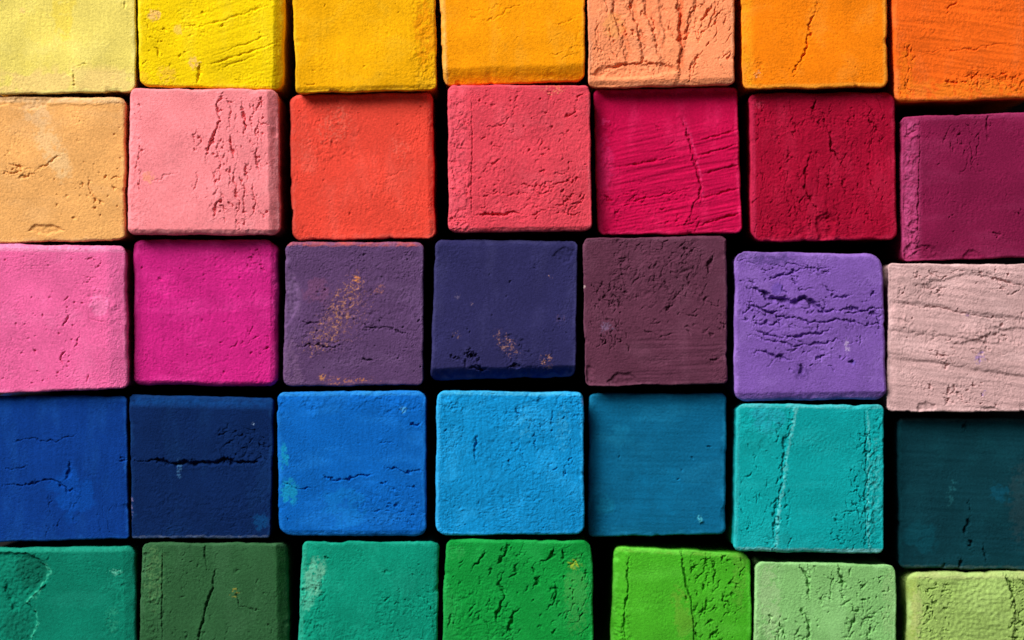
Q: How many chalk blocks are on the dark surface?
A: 35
